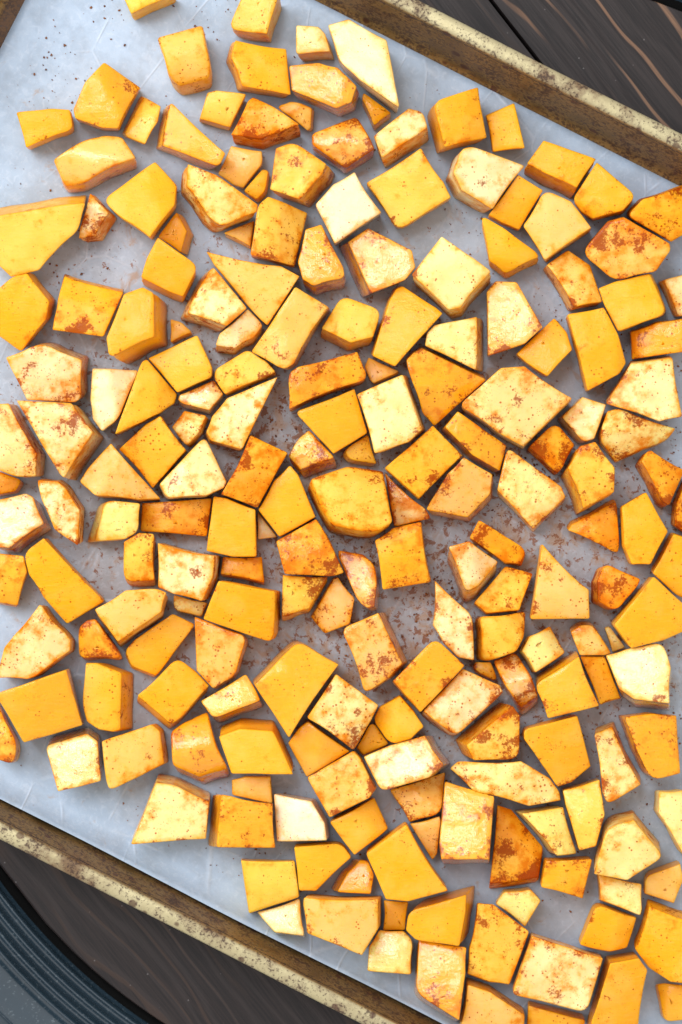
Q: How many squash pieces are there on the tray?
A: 200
